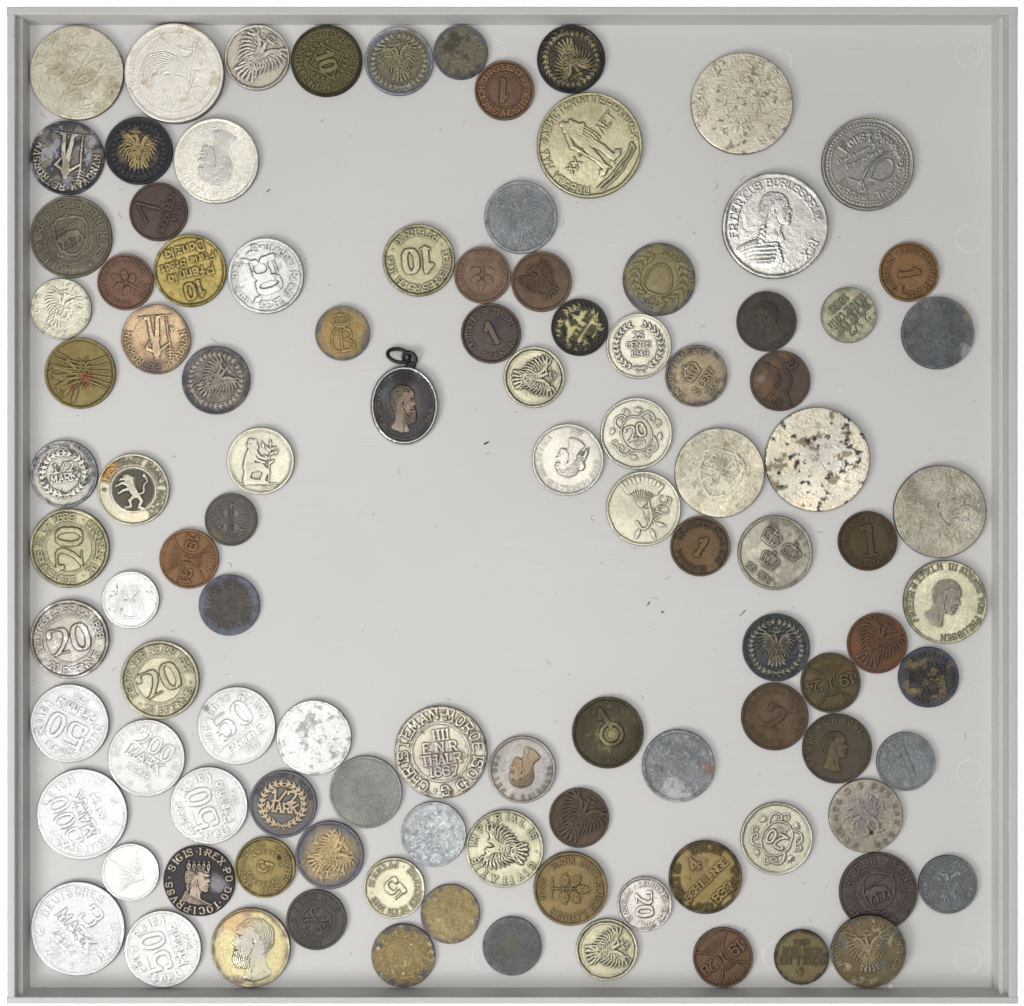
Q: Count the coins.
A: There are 105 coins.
